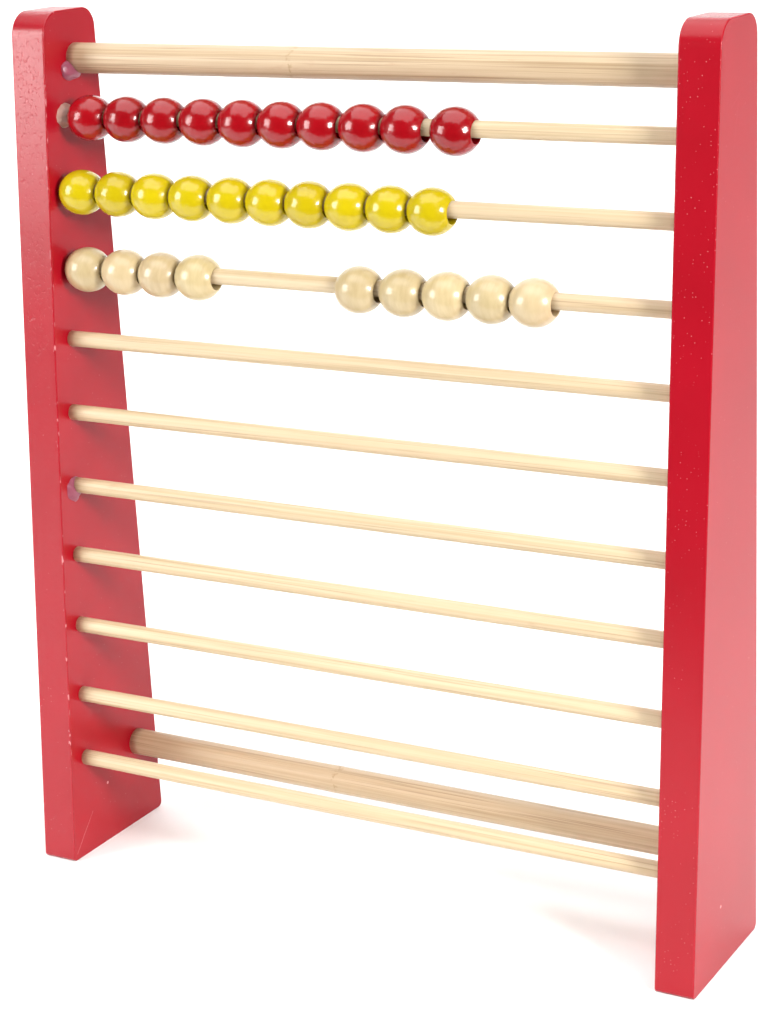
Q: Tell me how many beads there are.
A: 29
